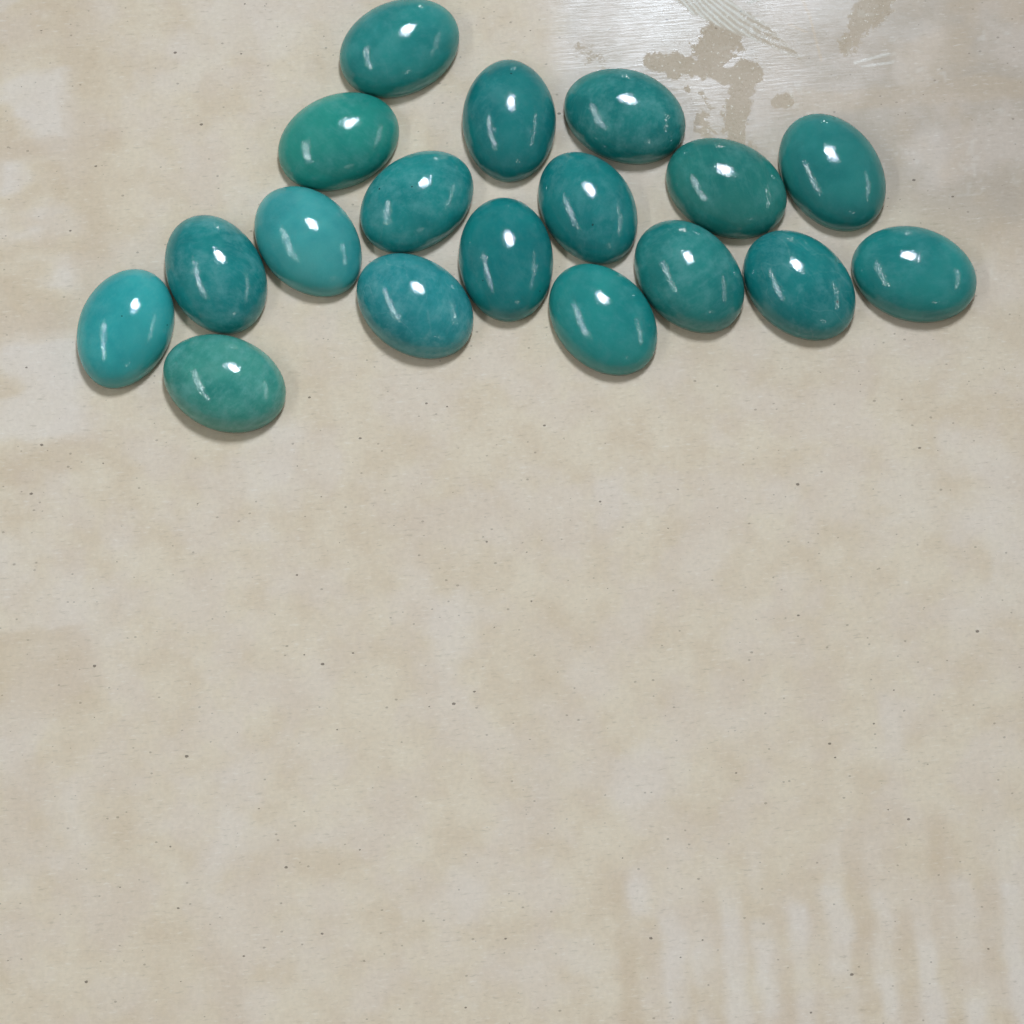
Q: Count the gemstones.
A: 18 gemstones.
